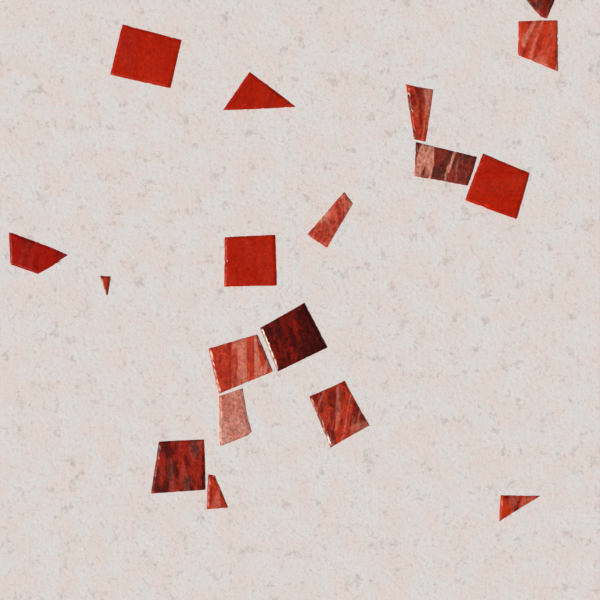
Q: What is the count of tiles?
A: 18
